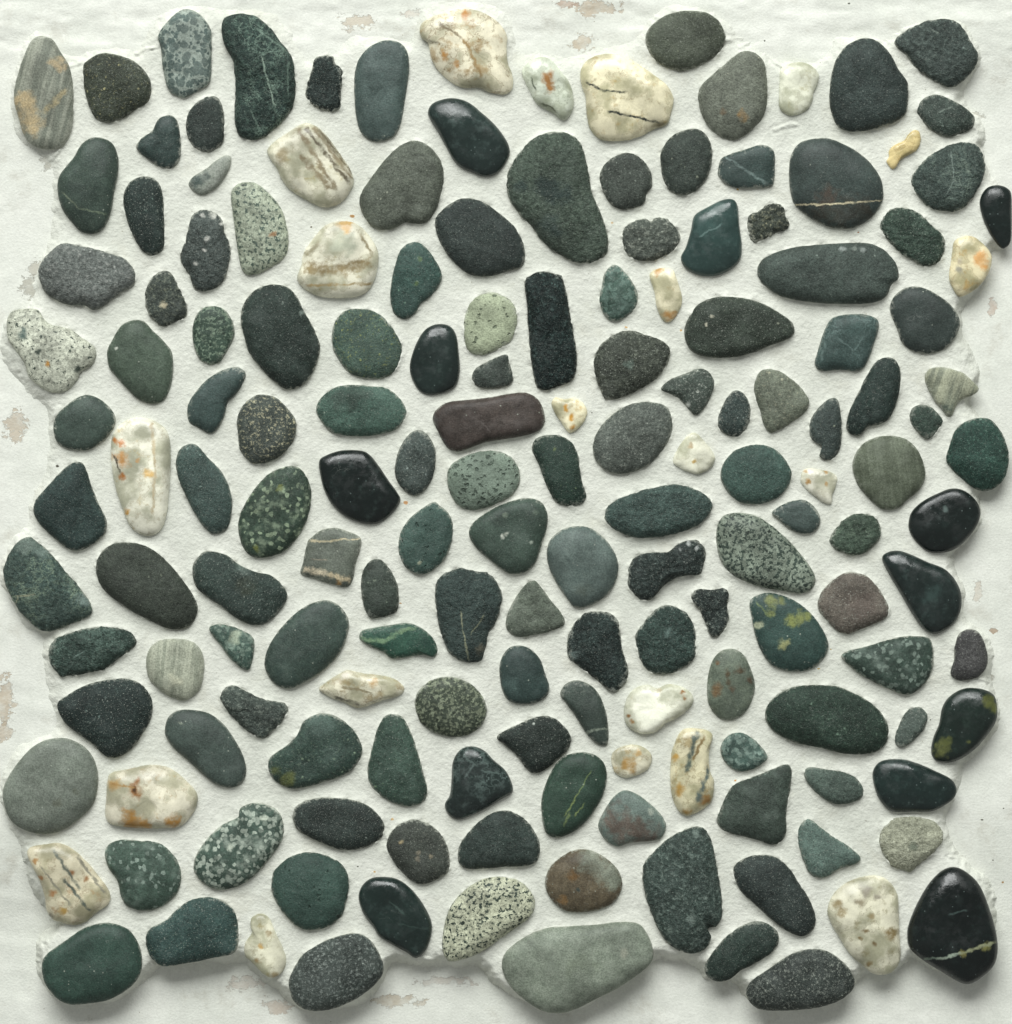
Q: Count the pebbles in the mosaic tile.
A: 164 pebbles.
